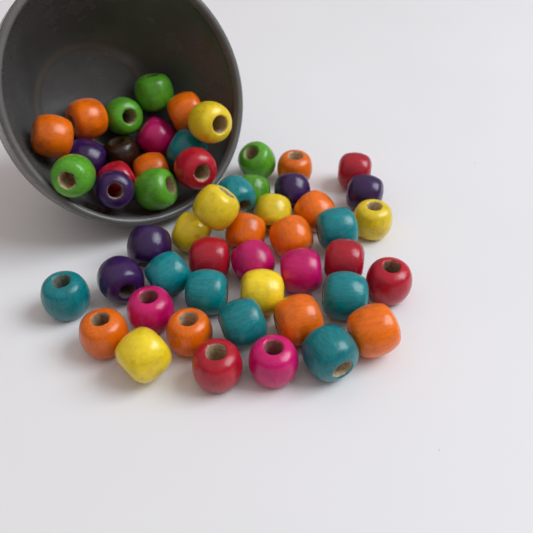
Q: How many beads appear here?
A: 53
